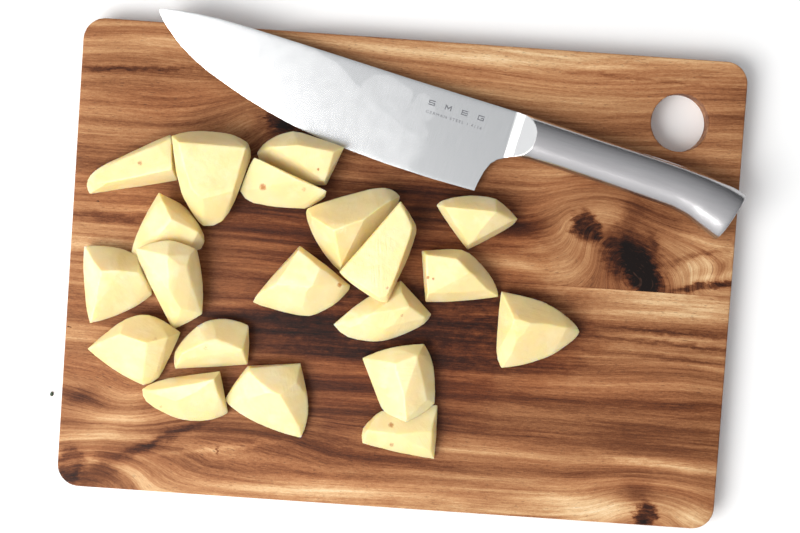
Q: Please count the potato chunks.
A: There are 20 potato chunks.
